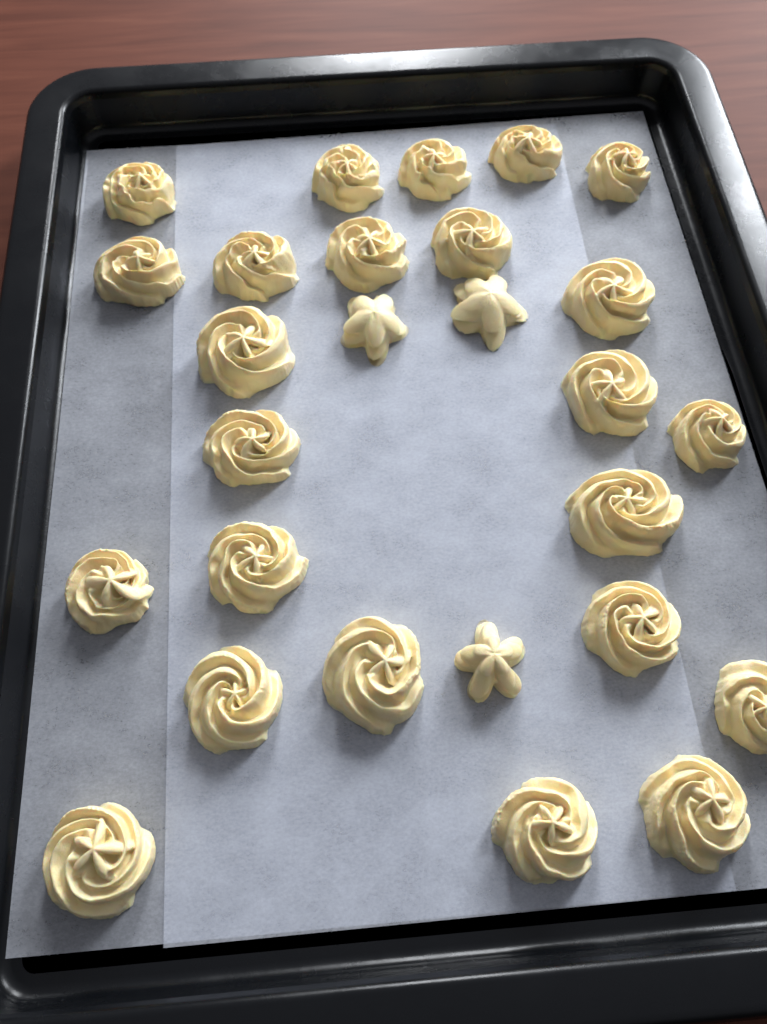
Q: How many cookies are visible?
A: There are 27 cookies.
